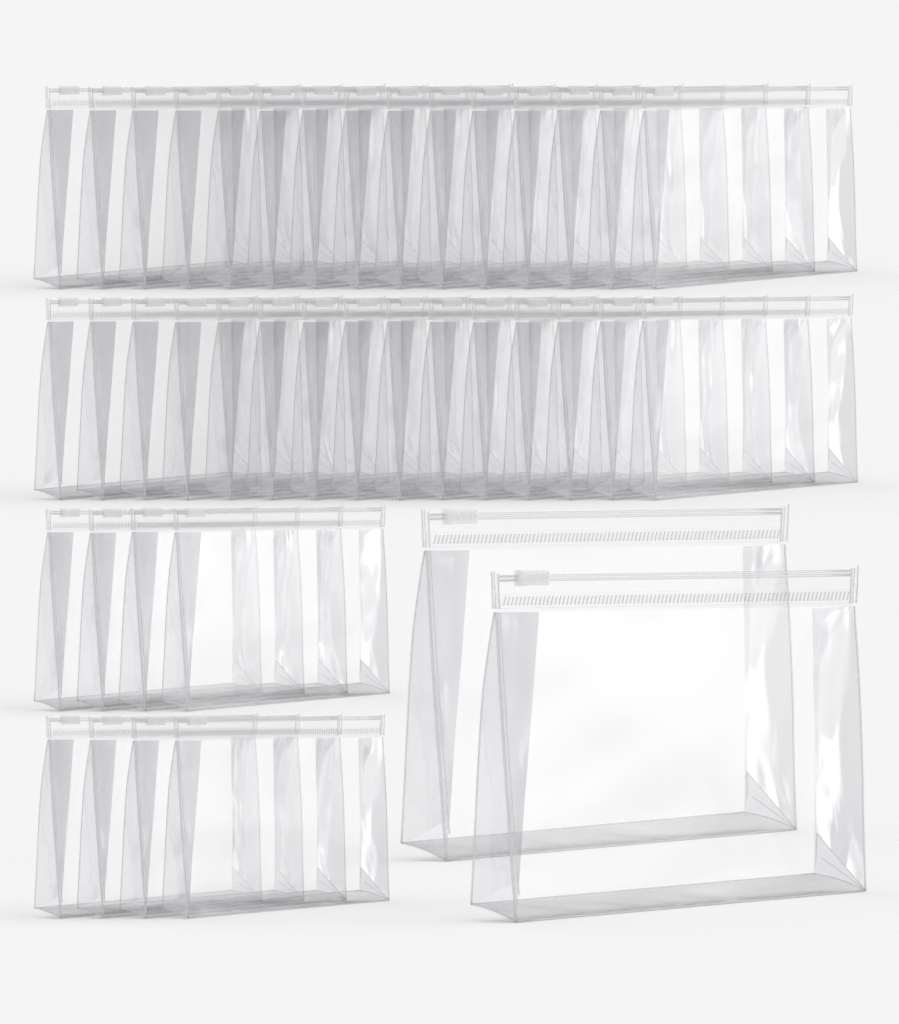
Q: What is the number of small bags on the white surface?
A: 38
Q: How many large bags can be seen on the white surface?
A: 2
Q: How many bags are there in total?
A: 40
